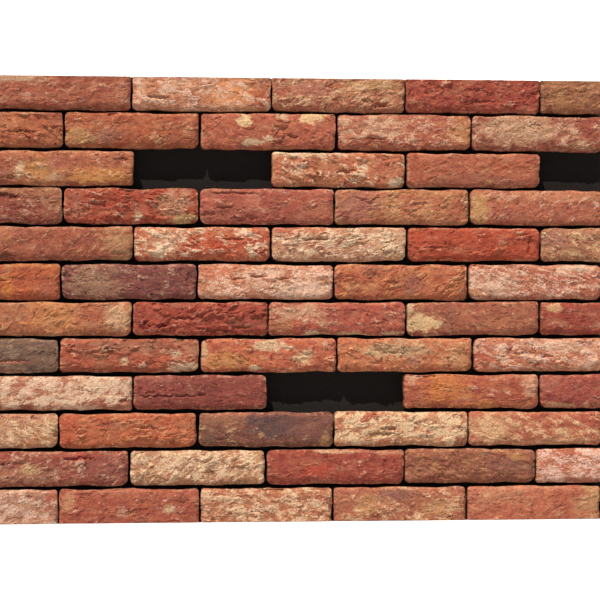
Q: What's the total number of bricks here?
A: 57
